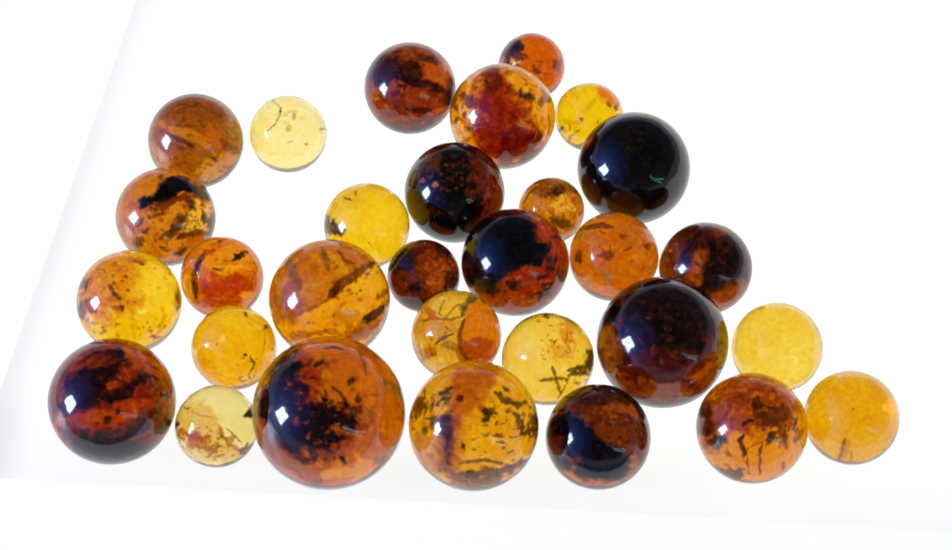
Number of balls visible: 30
